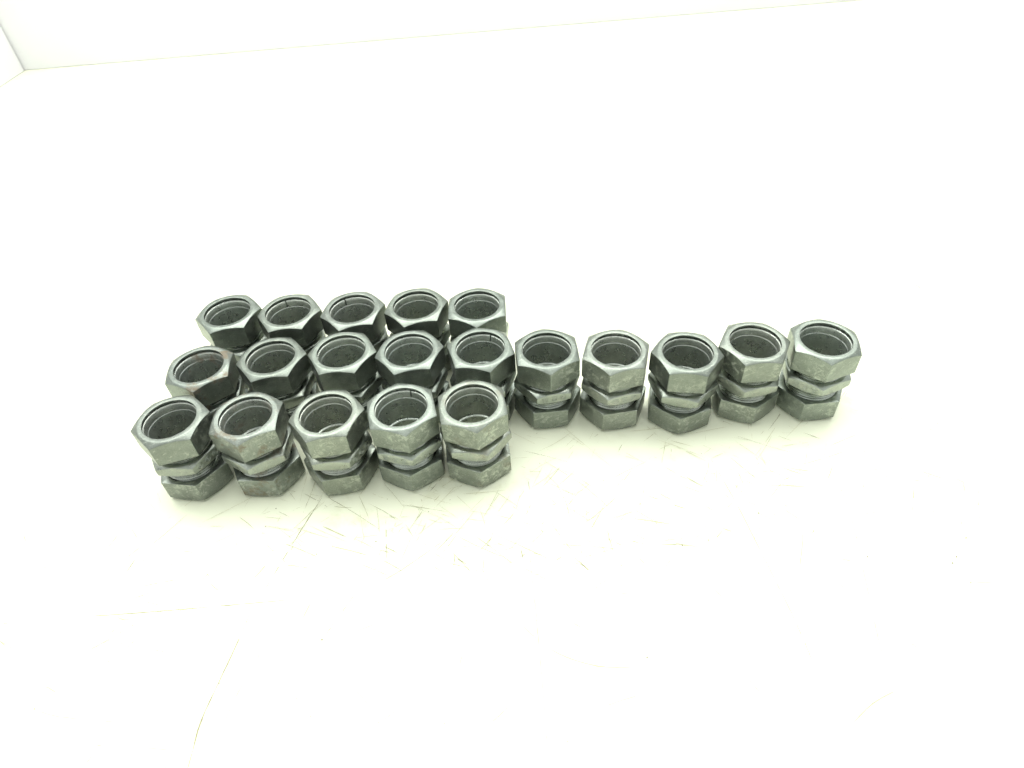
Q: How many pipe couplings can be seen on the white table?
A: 20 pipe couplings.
